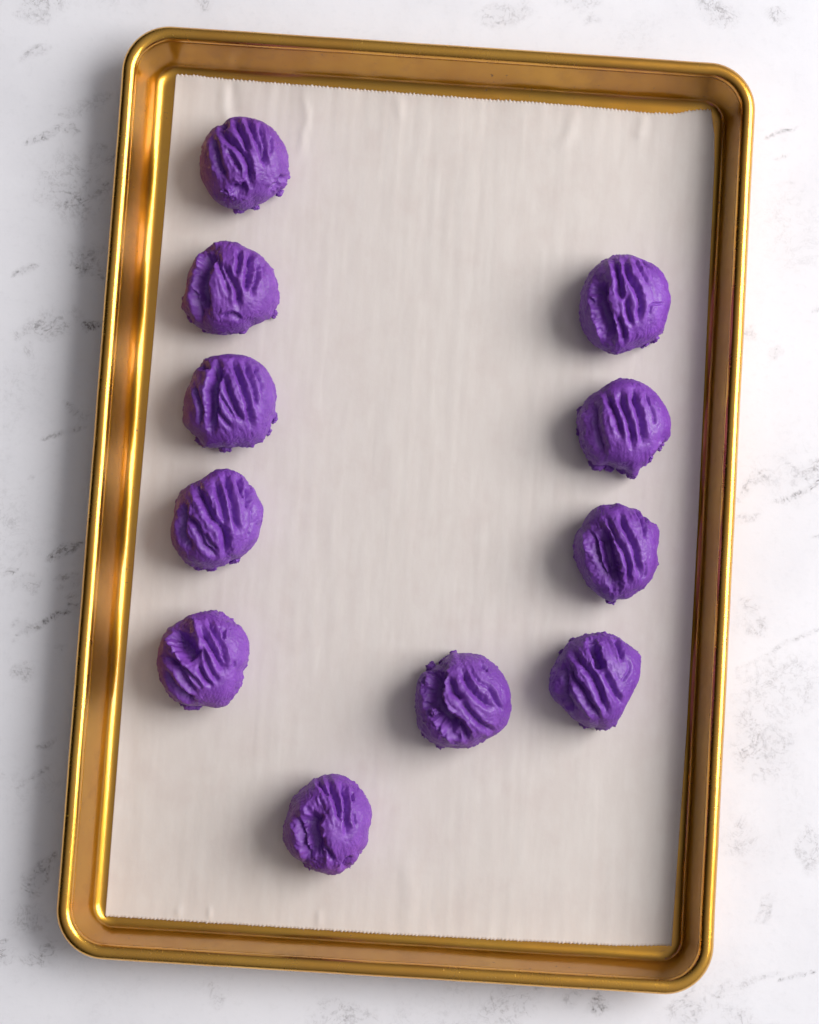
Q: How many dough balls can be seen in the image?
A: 11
